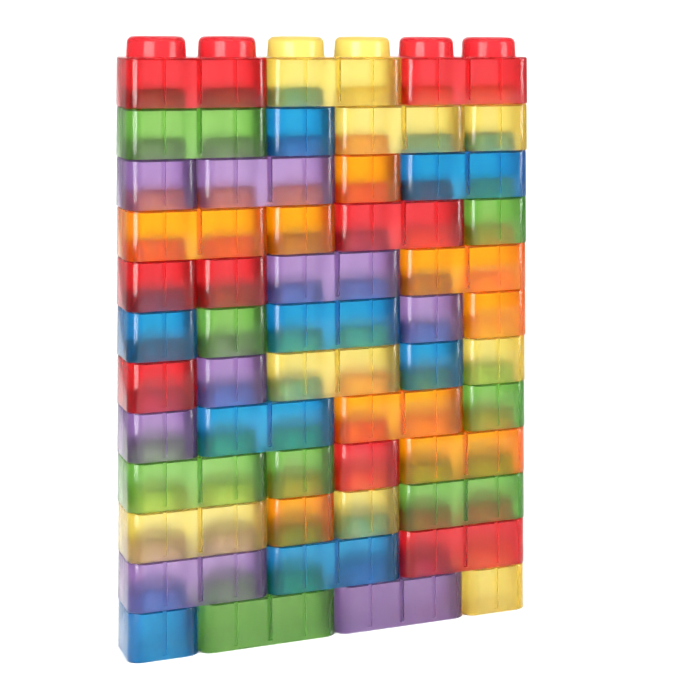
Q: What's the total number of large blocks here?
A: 24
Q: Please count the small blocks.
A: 24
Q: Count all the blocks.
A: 48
